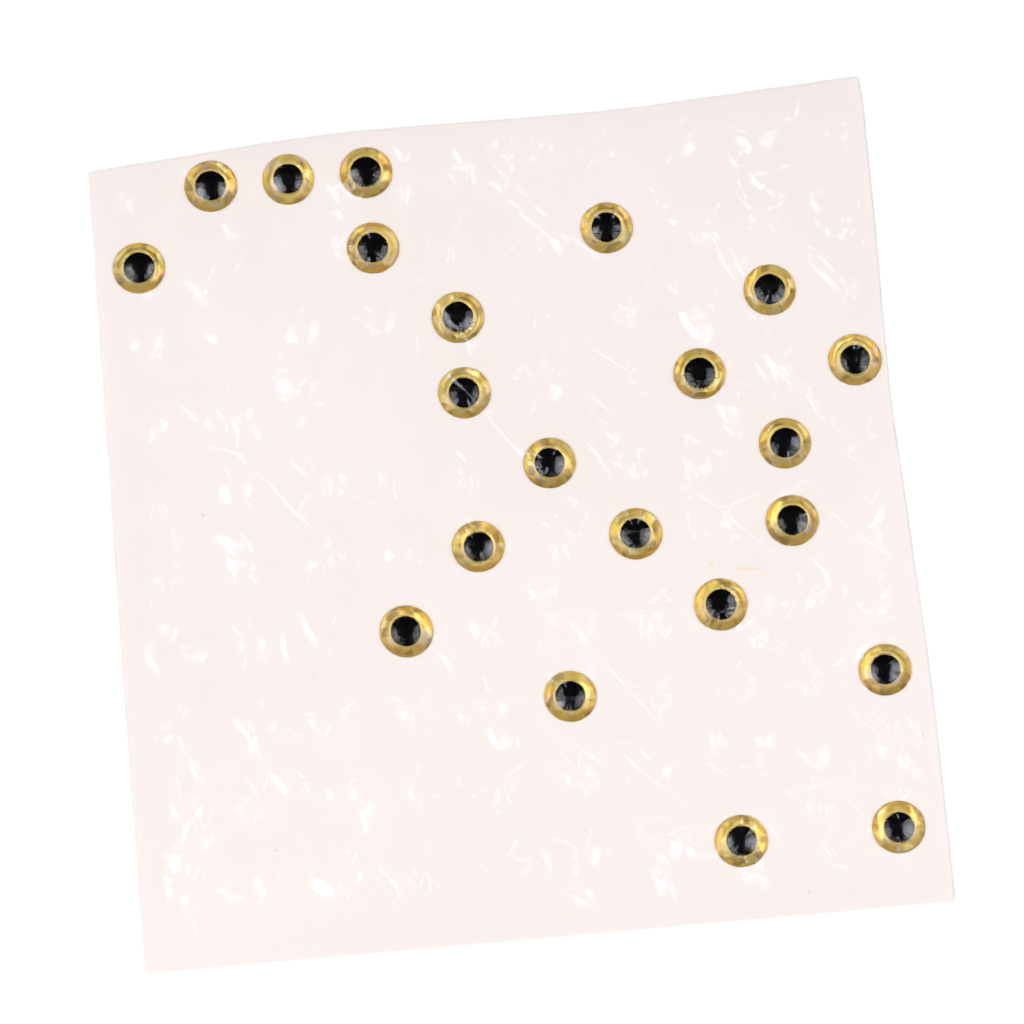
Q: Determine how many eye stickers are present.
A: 22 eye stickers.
